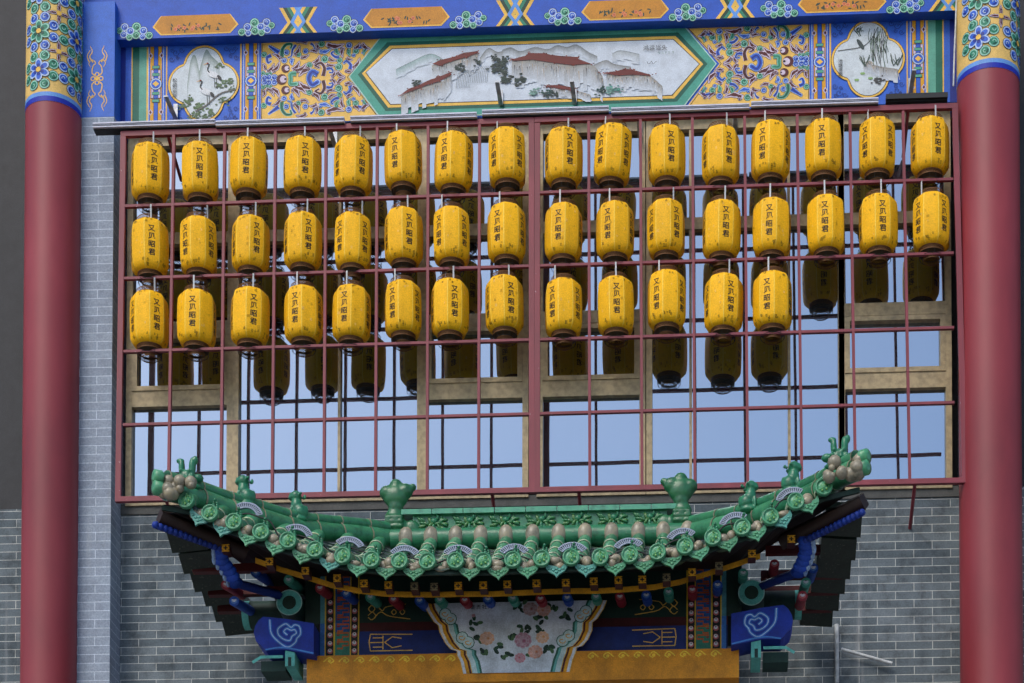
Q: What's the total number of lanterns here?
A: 45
